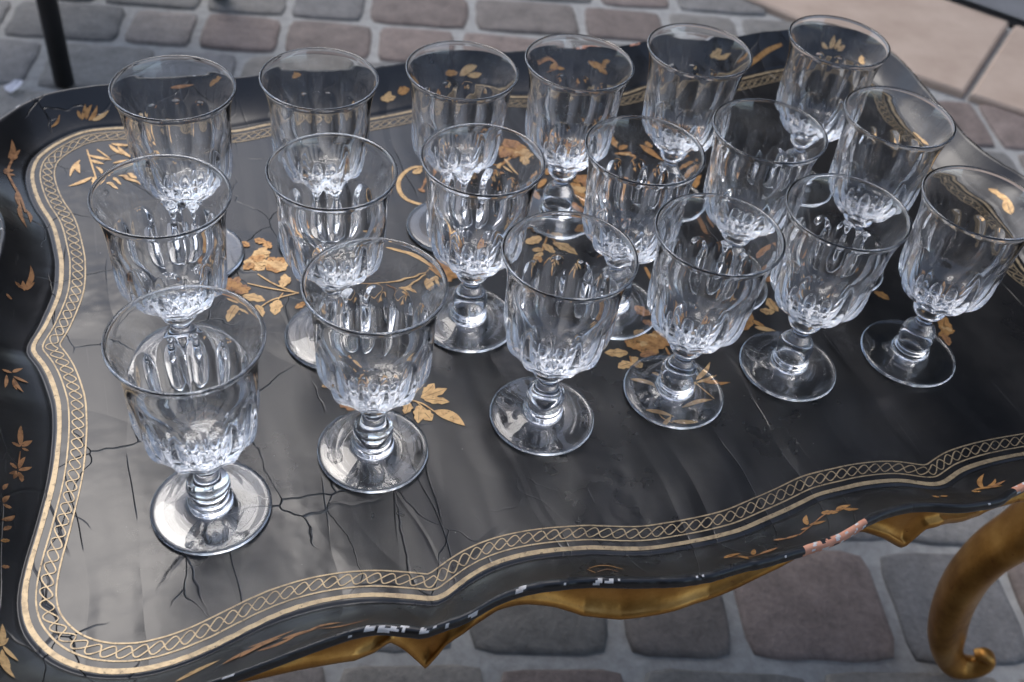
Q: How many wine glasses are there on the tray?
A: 18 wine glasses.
